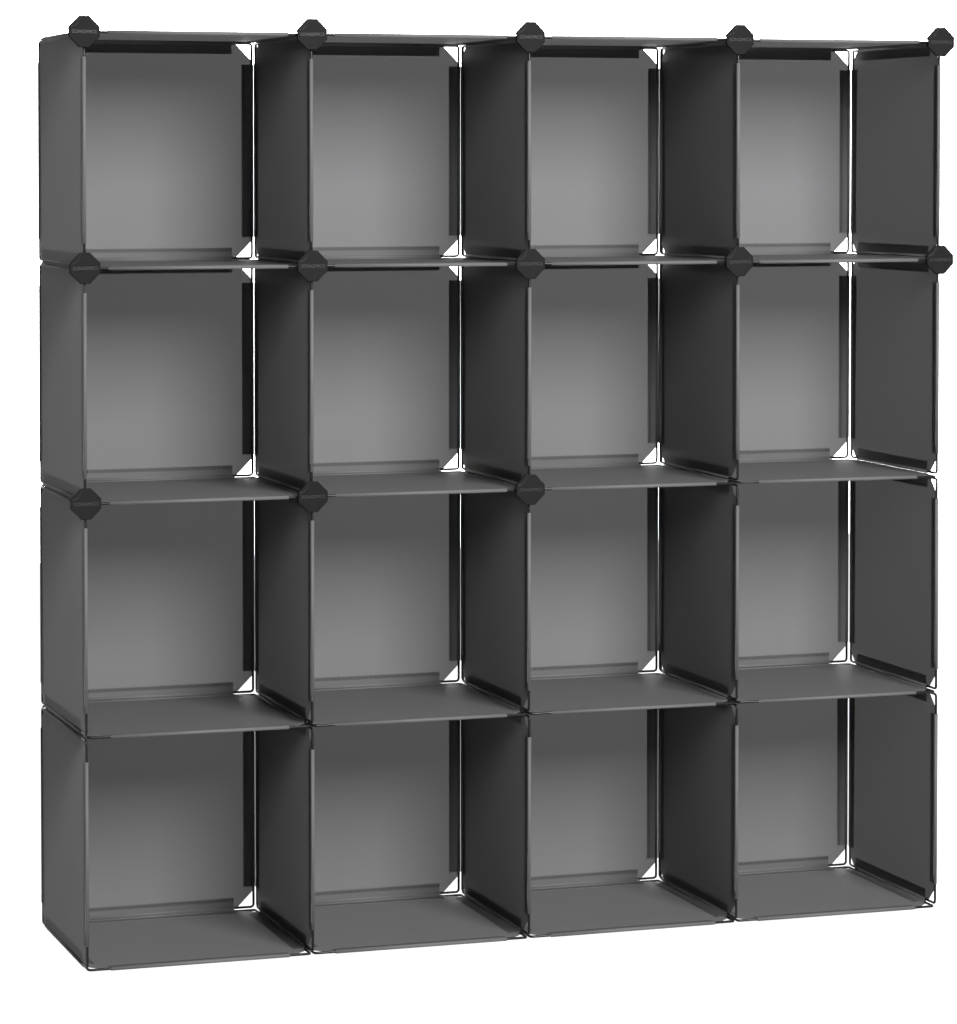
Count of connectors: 13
